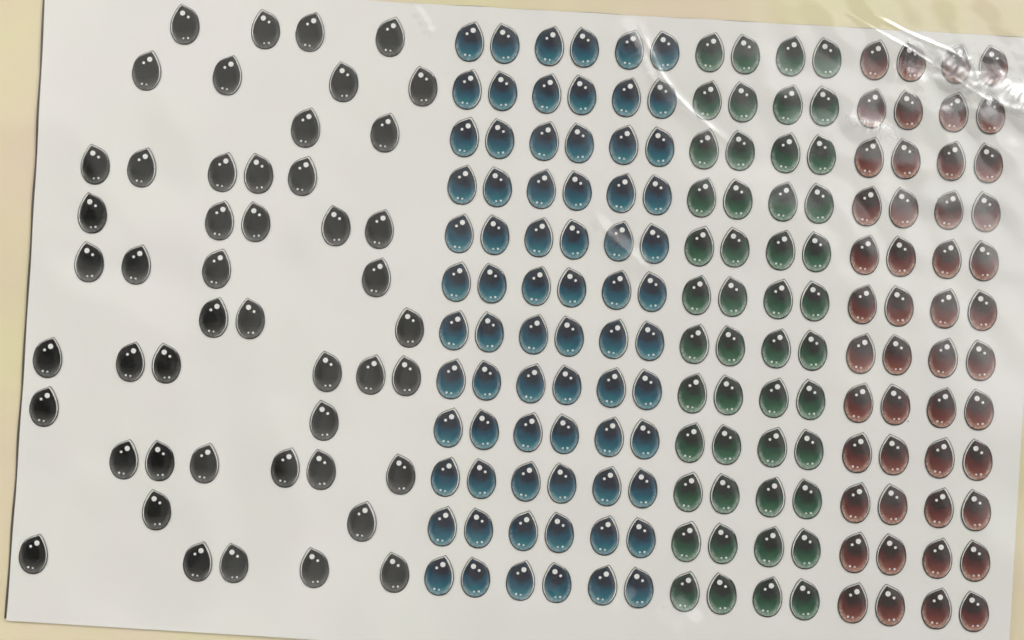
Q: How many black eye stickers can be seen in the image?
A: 48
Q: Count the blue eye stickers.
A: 72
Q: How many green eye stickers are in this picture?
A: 48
